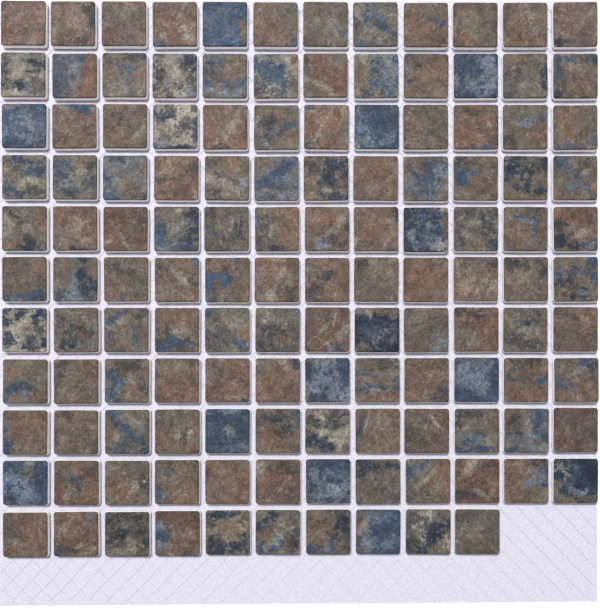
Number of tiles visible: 130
